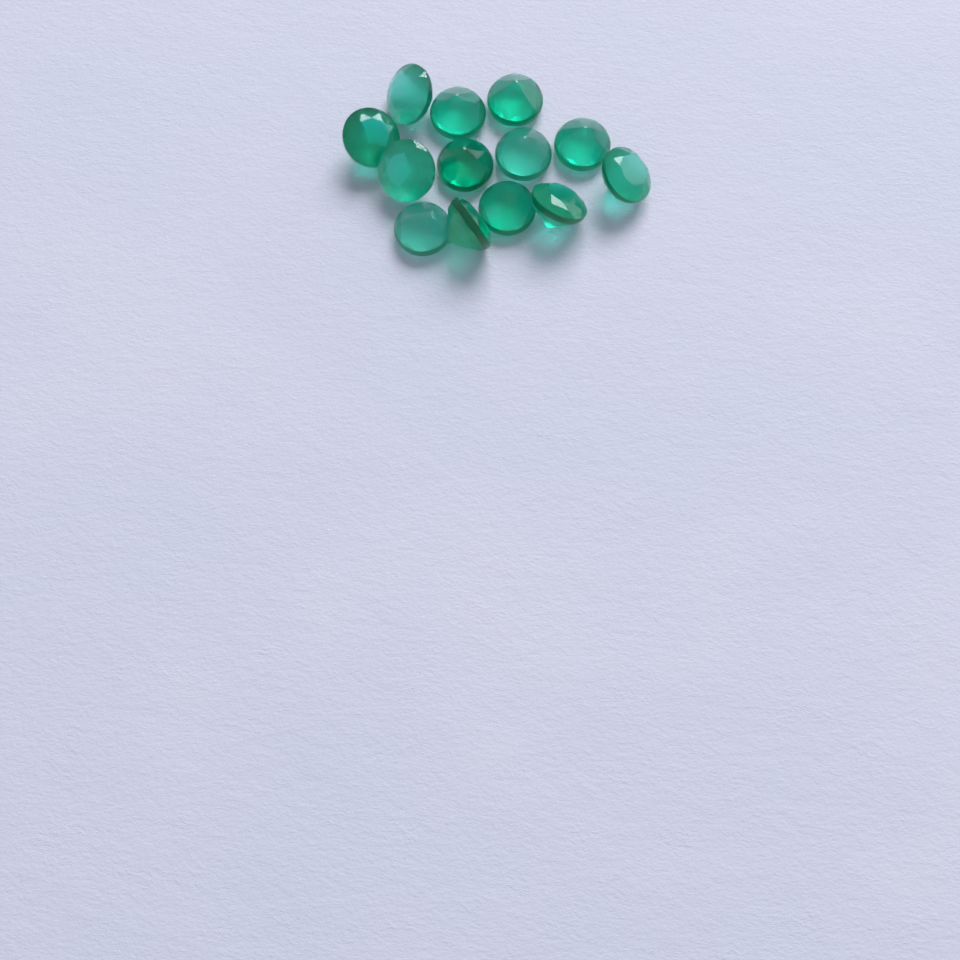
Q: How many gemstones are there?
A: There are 13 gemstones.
